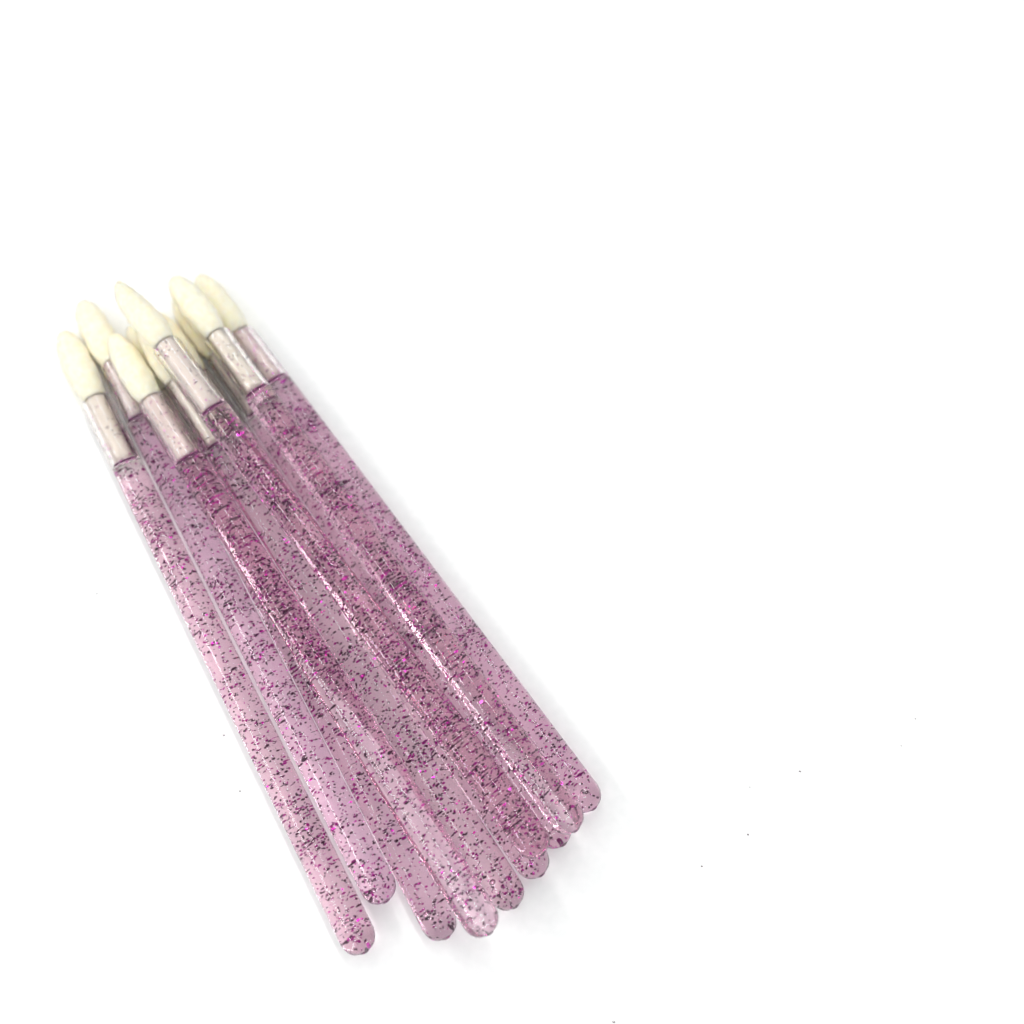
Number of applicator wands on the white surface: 10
